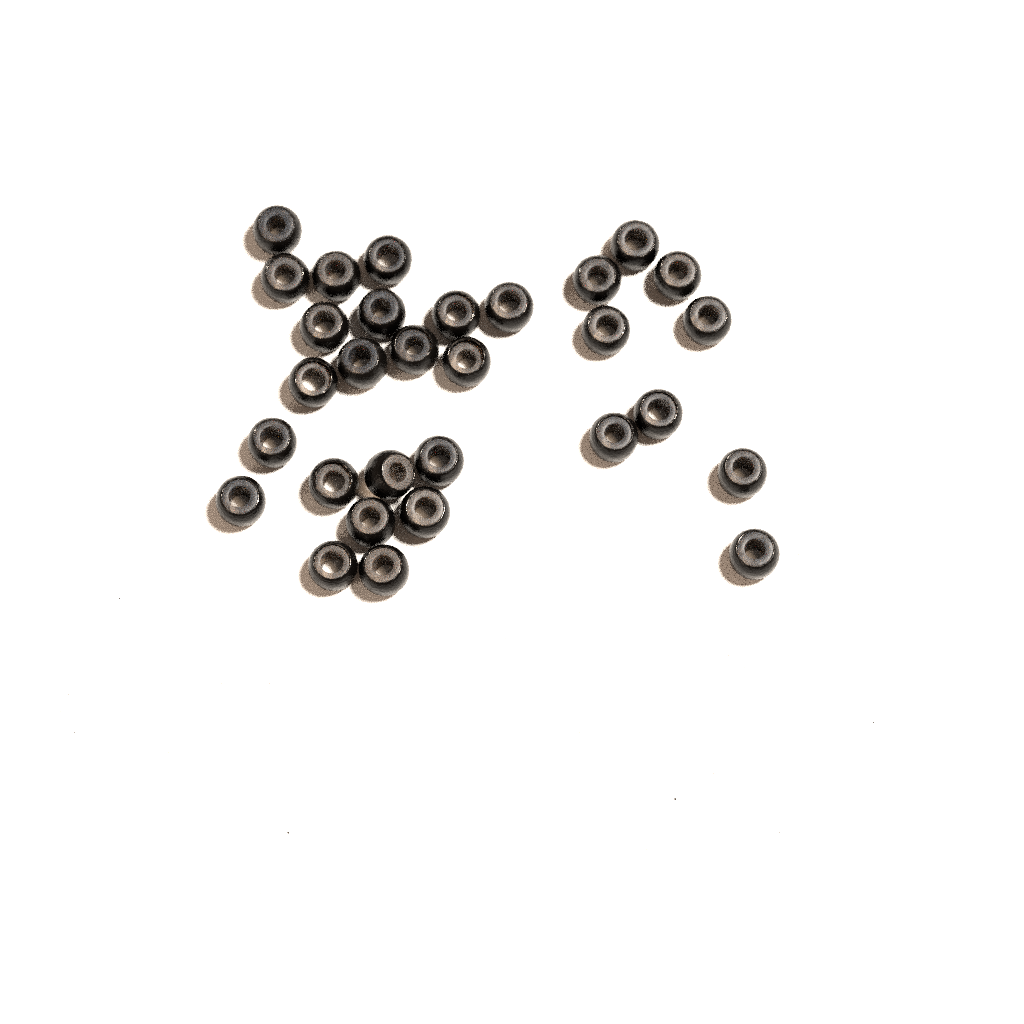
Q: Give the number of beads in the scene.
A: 30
